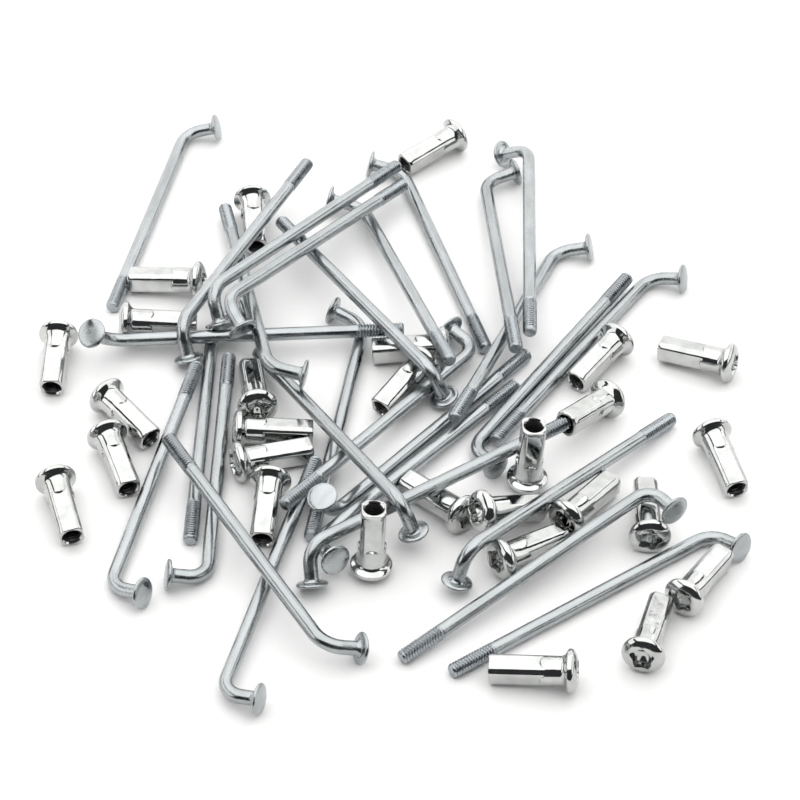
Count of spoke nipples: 28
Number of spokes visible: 28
